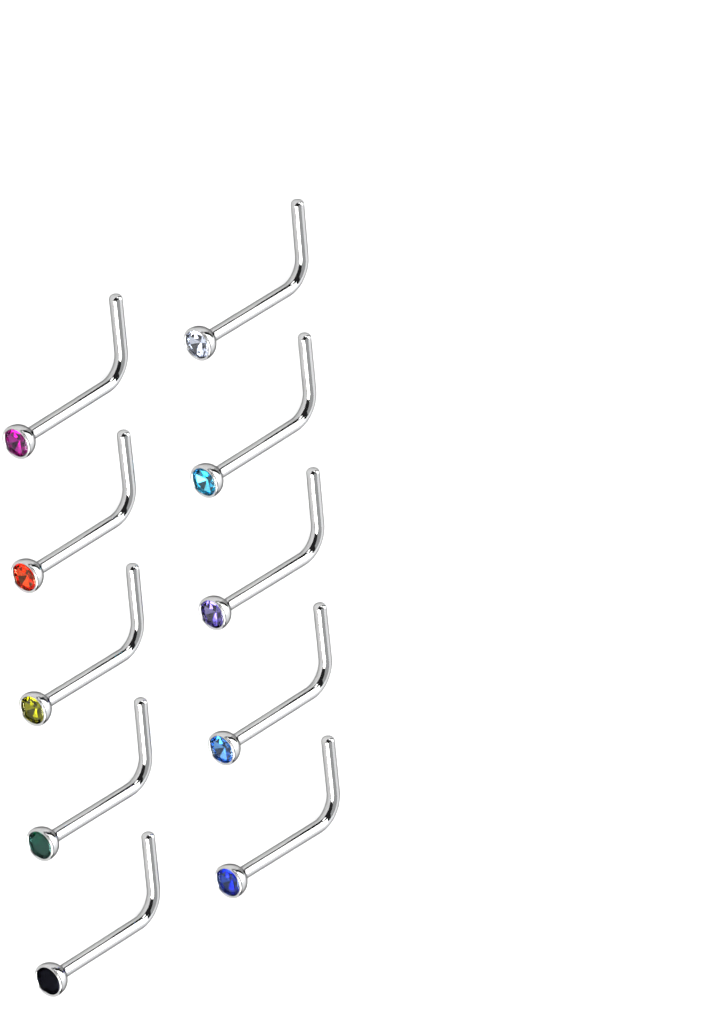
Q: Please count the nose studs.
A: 10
